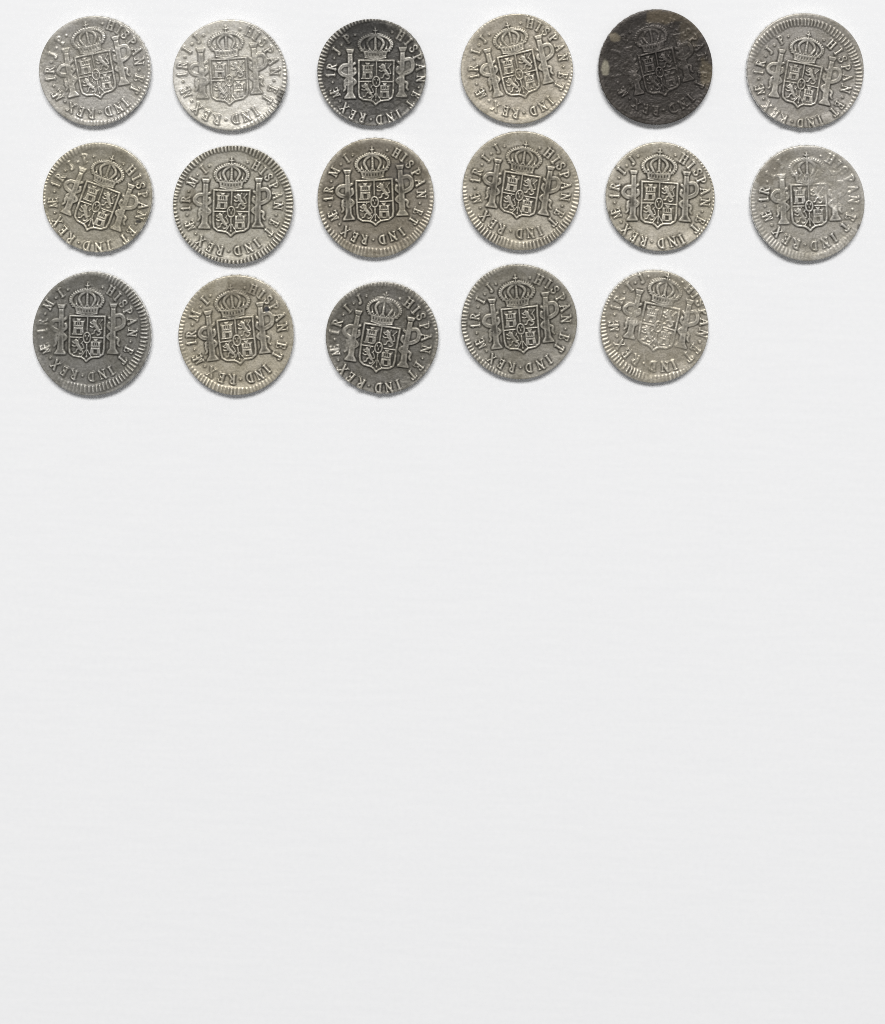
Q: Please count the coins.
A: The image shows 17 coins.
